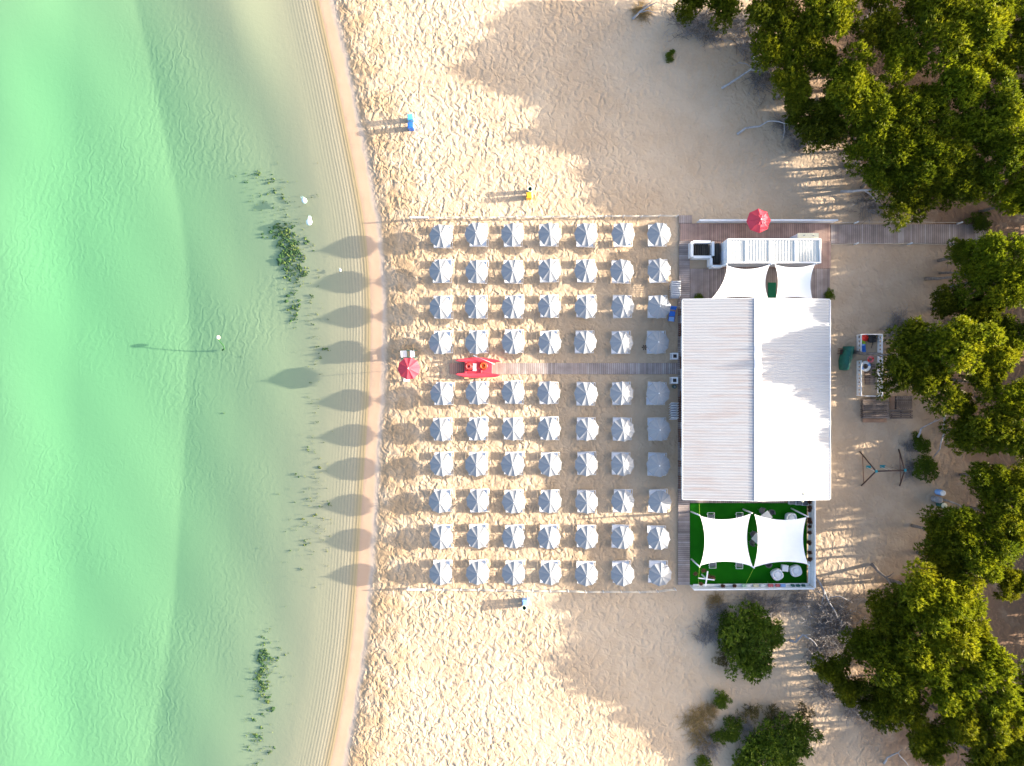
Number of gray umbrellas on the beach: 70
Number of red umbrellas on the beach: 2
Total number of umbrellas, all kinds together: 72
